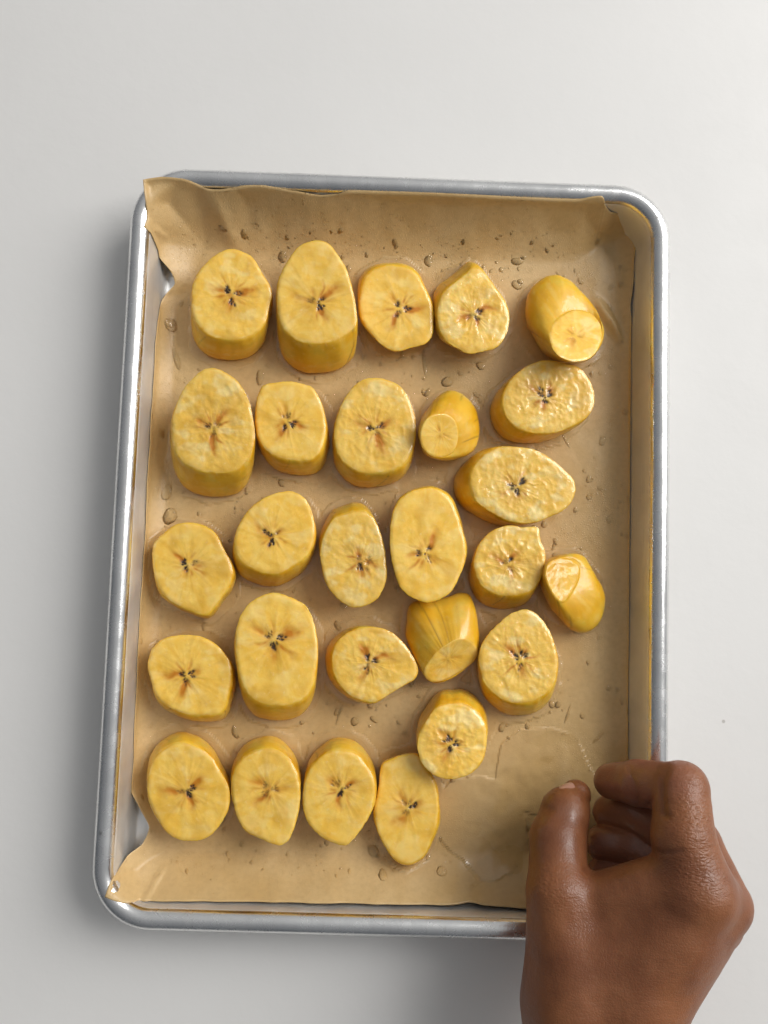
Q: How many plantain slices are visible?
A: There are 27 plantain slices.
